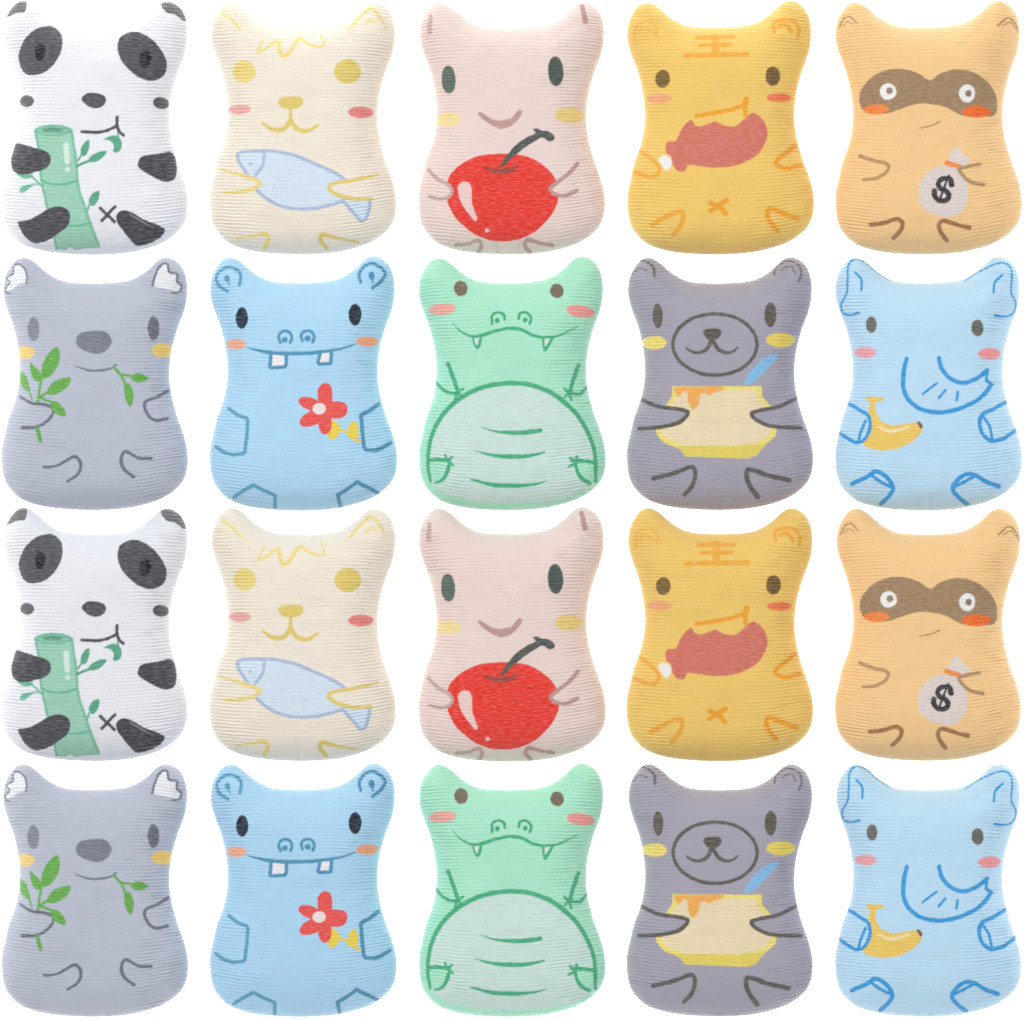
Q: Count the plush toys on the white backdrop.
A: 20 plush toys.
